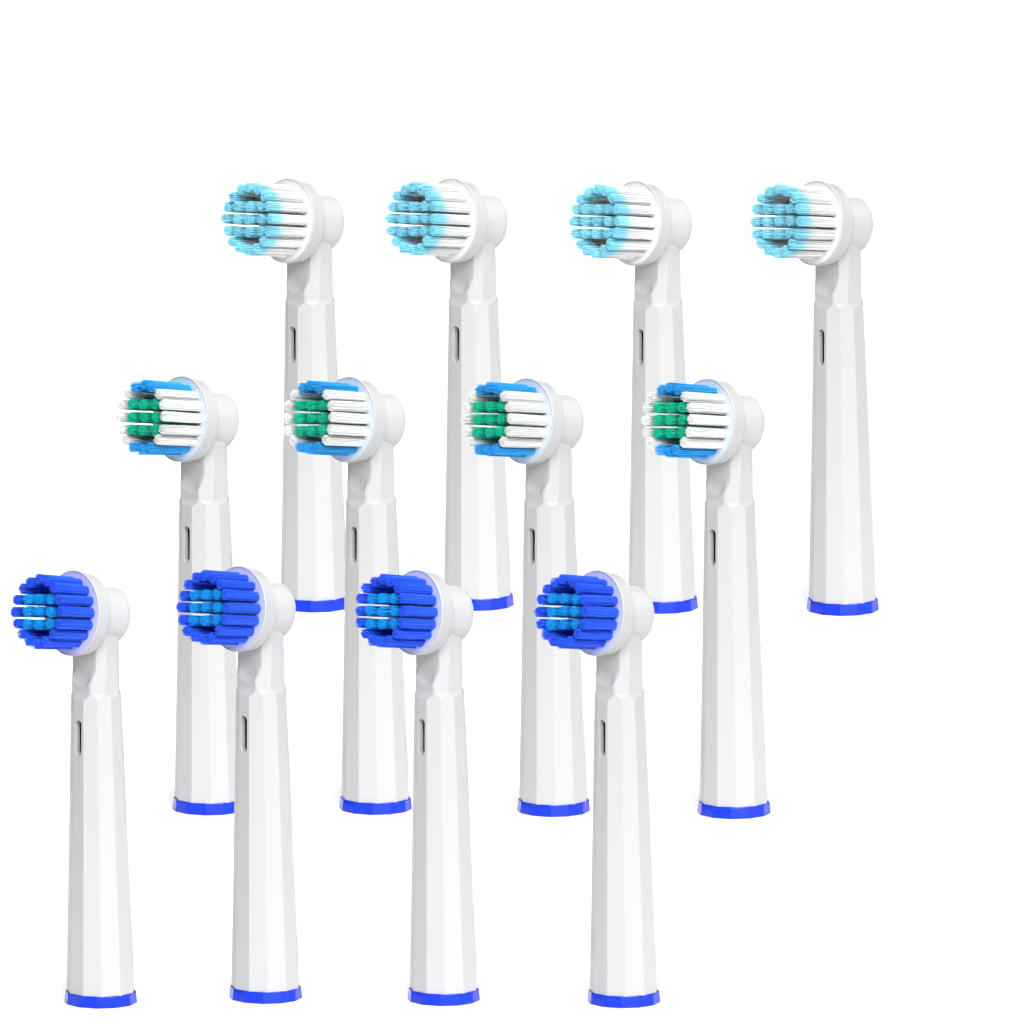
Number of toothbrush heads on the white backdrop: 12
